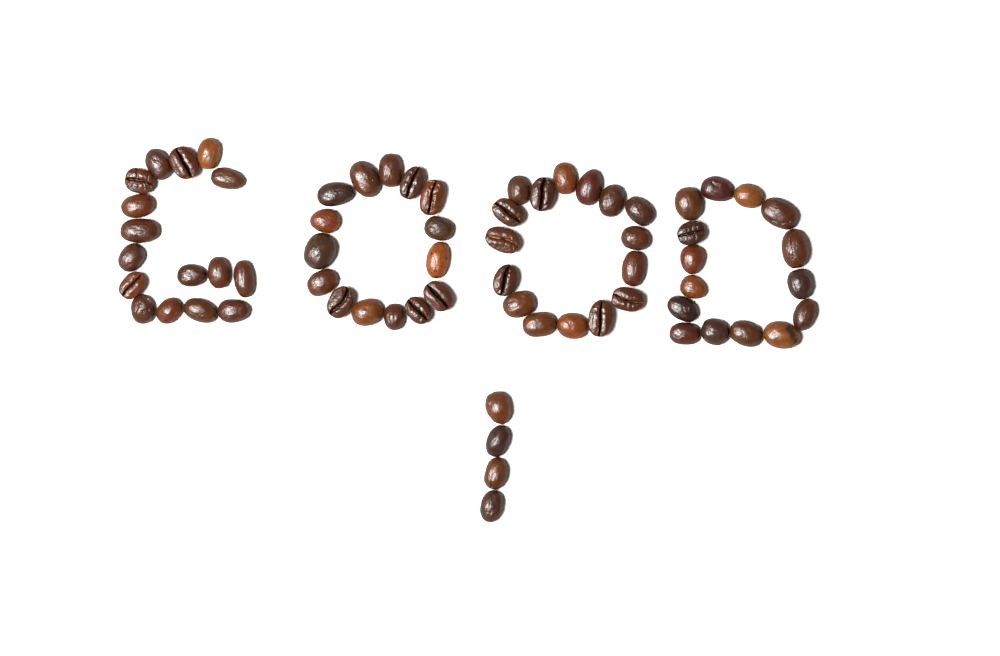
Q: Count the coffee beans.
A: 66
